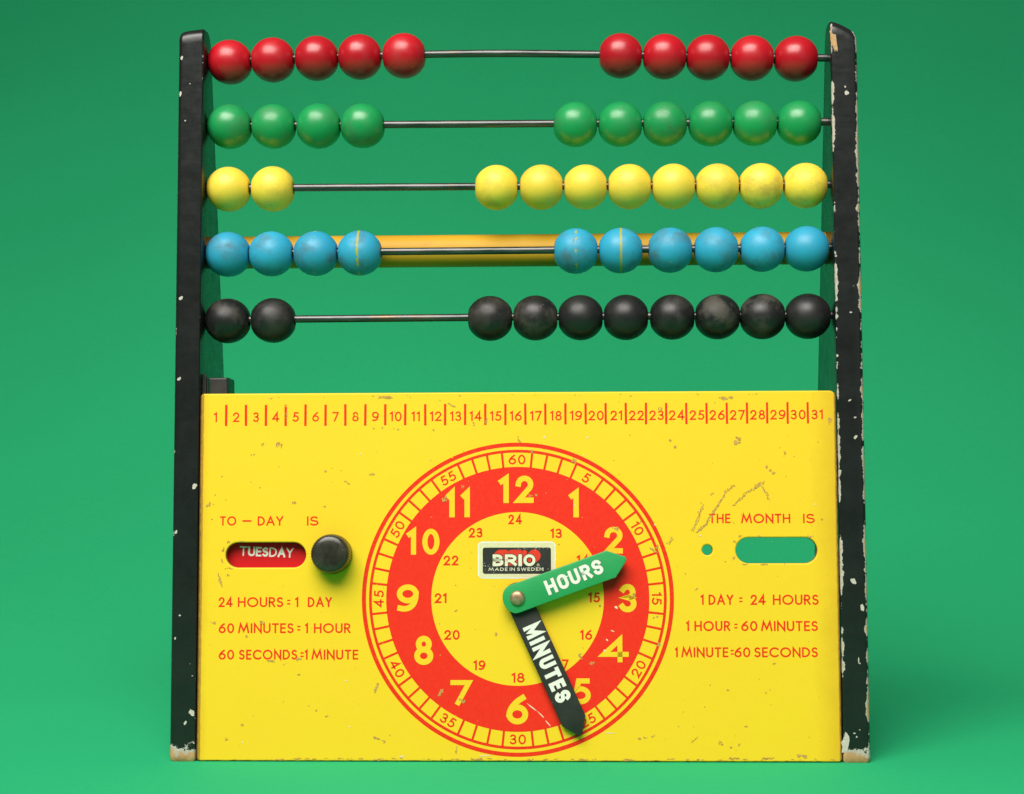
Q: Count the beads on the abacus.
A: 50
